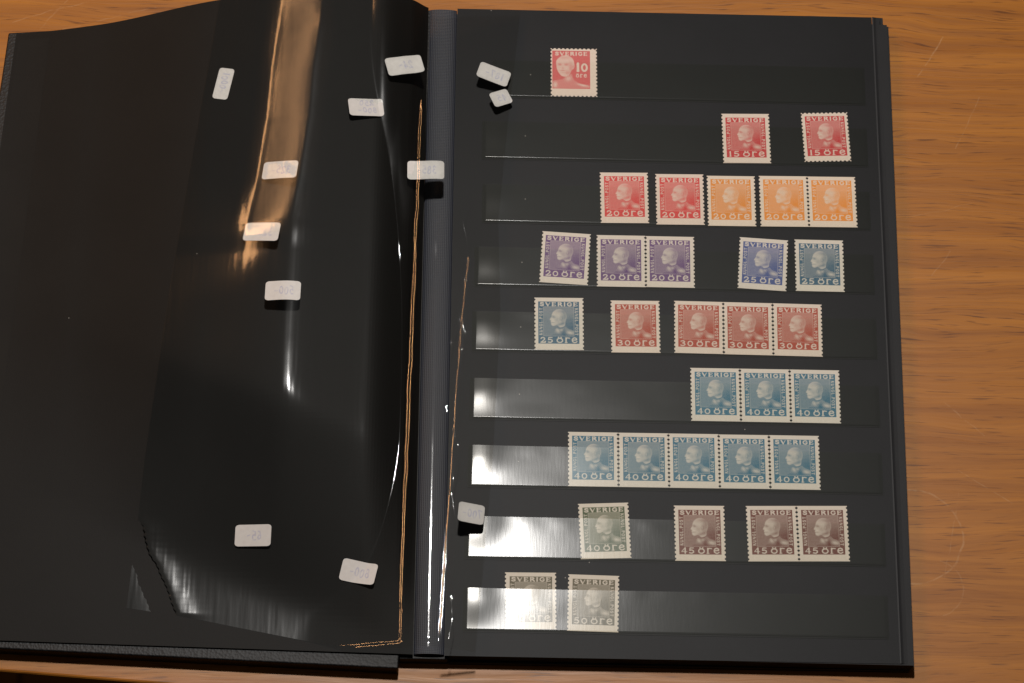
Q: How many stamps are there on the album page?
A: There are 32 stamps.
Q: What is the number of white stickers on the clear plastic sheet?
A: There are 12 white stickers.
